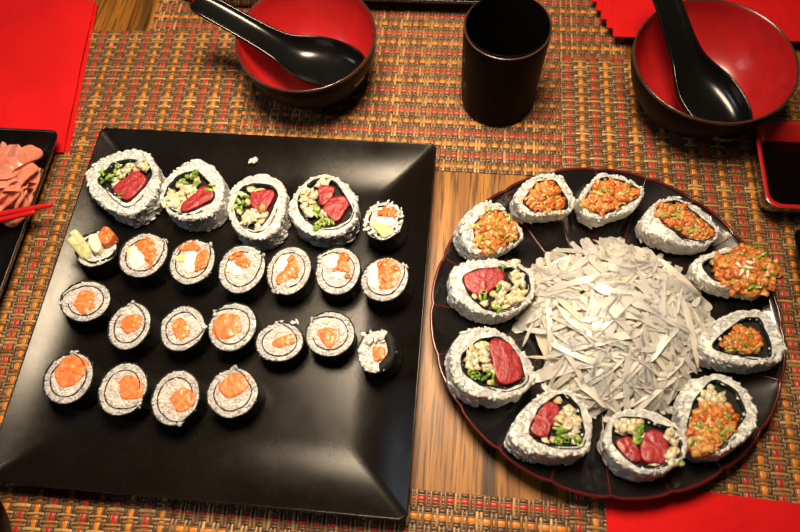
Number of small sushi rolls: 19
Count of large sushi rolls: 15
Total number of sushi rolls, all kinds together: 34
